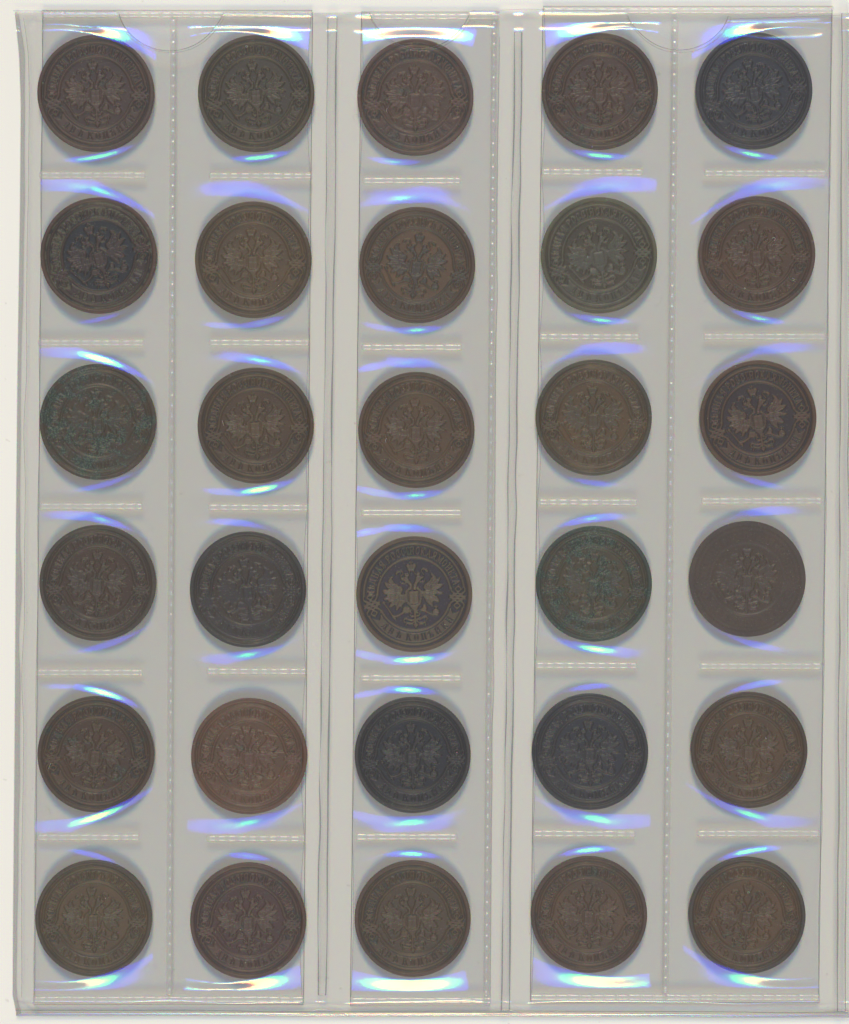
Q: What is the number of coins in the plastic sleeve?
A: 30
